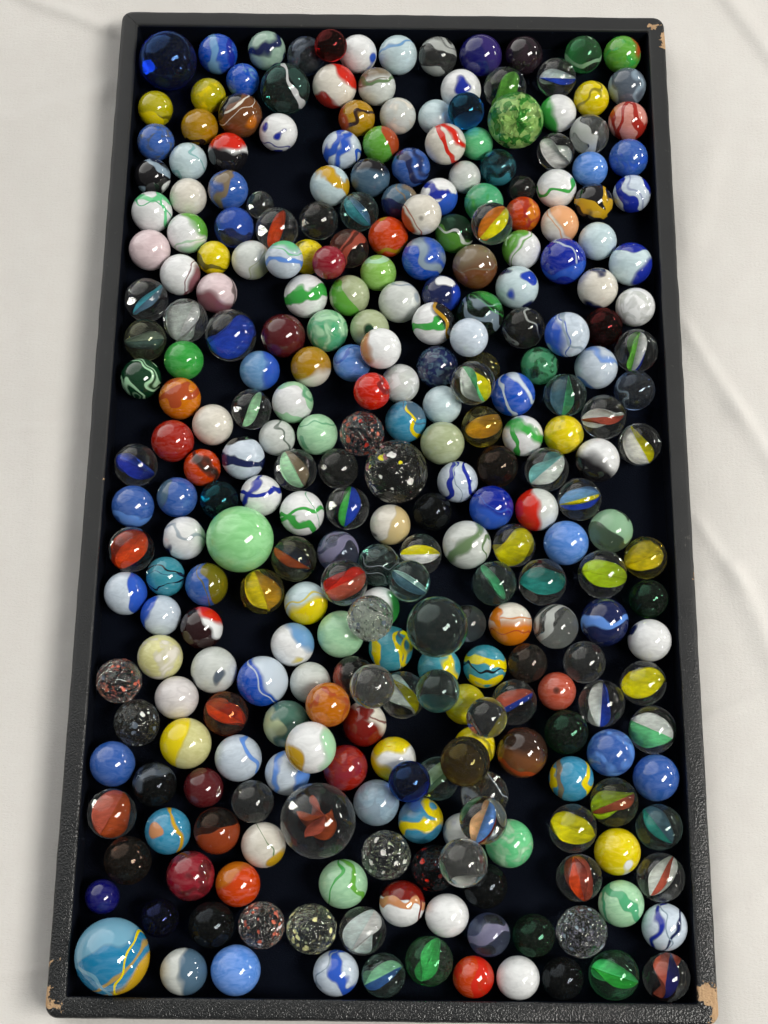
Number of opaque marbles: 175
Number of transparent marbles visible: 117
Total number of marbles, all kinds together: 292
